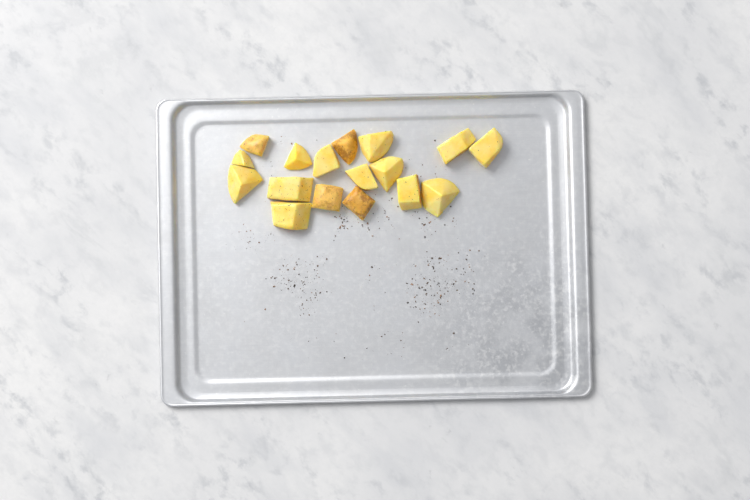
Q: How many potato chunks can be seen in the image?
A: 17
